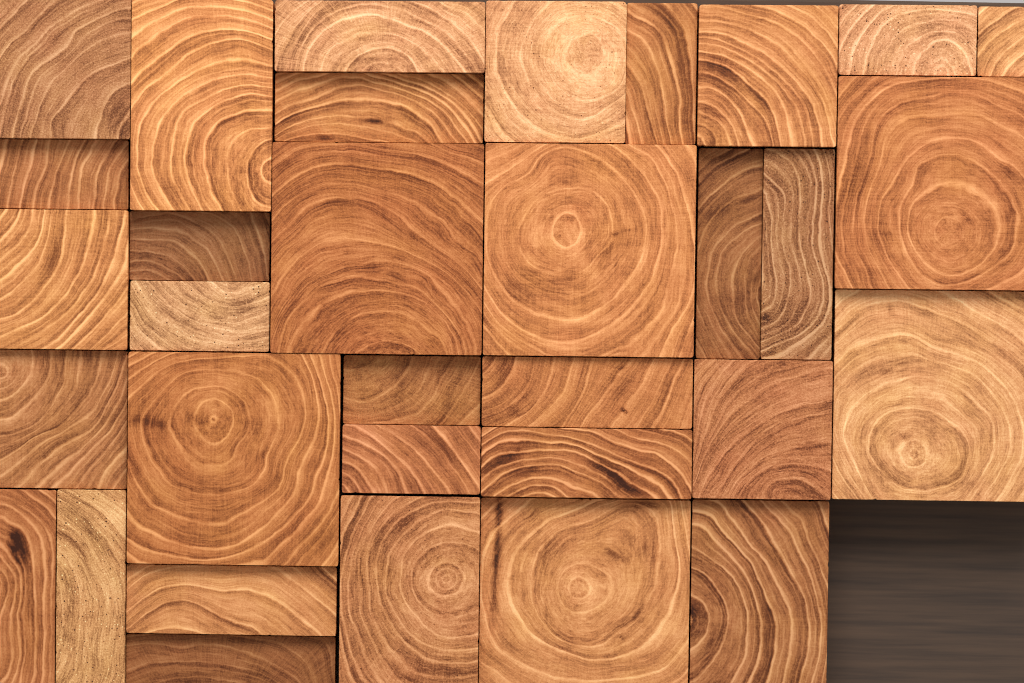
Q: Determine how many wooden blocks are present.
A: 33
